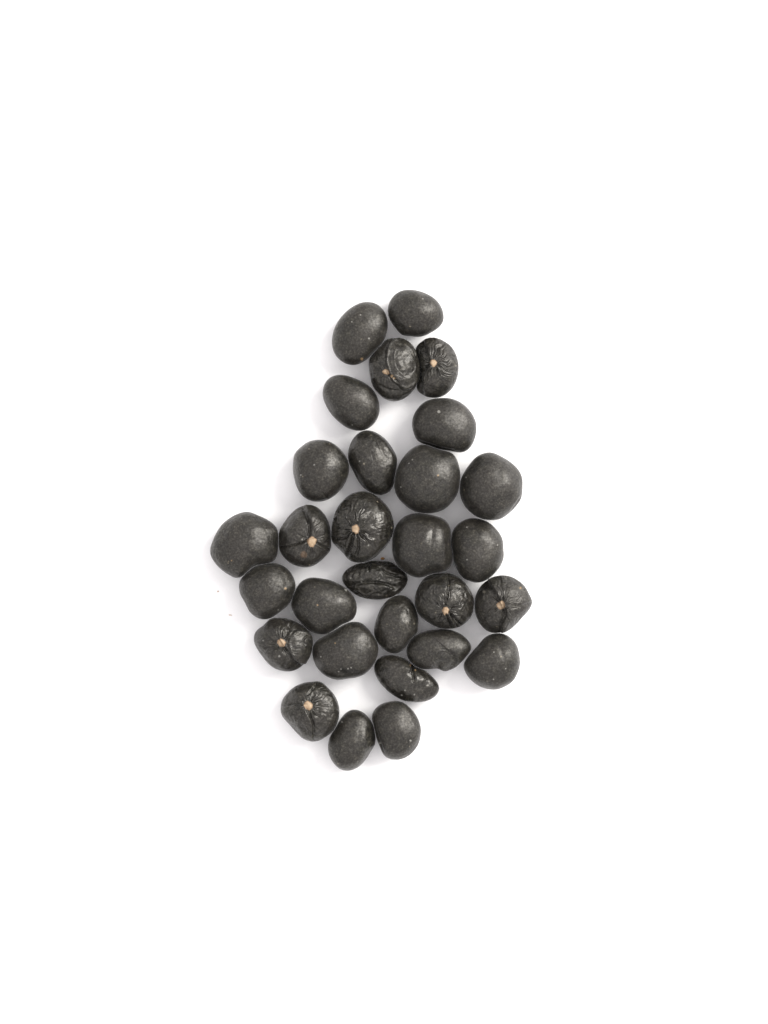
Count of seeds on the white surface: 29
